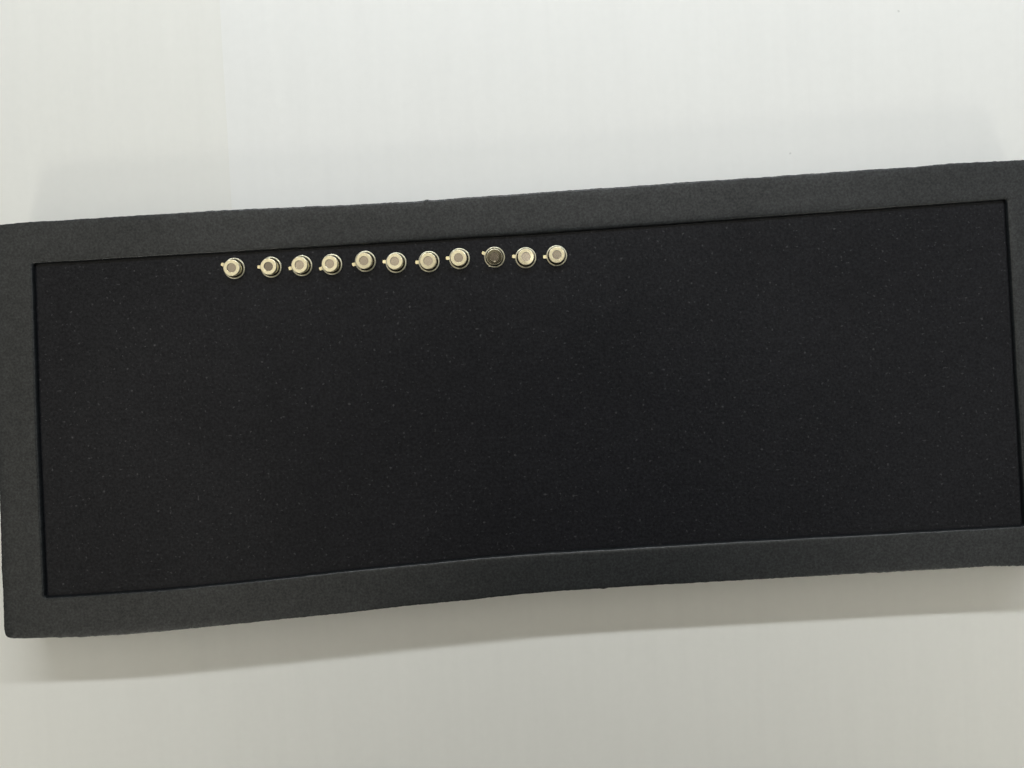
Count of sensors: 11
